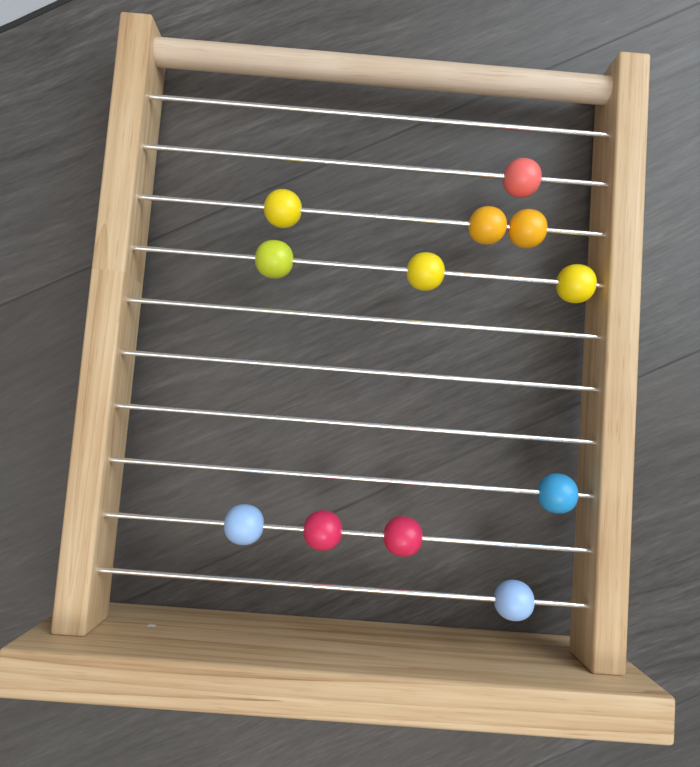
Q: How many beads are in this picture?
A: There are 12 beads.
